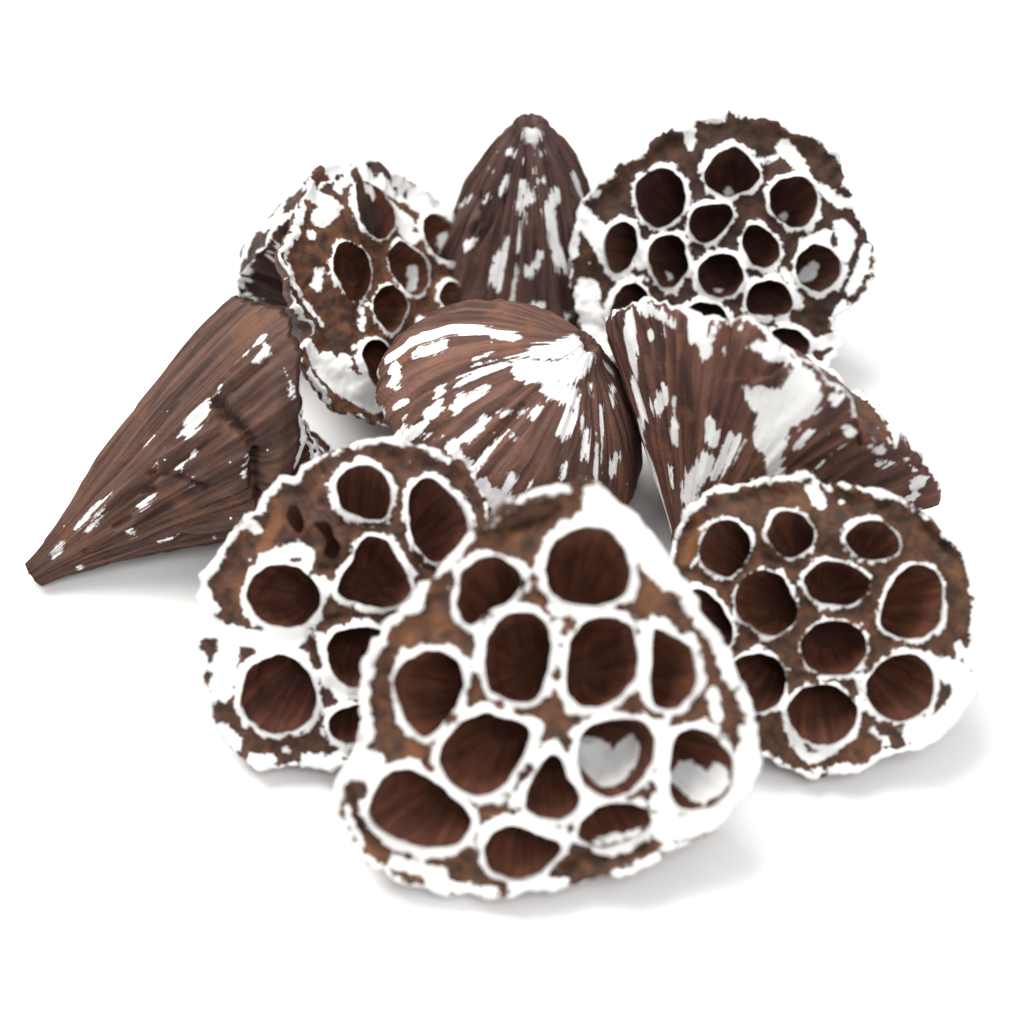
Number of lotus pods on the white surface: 10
